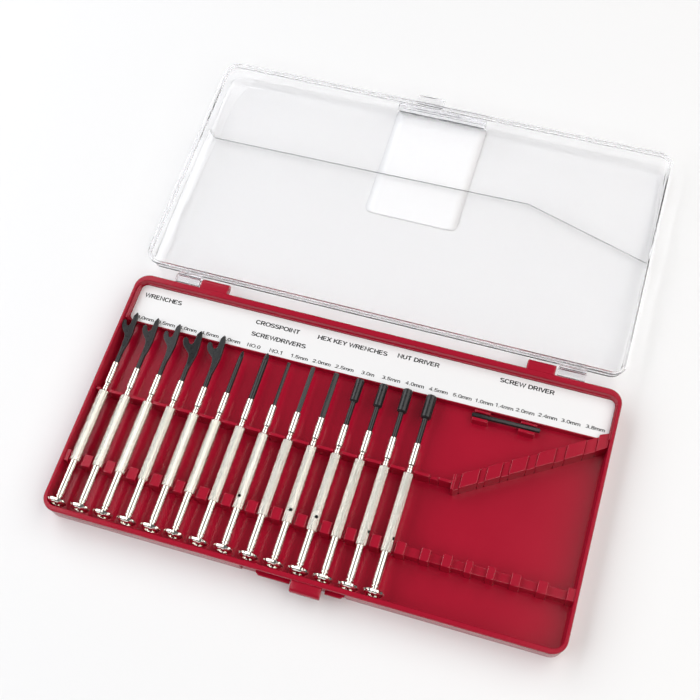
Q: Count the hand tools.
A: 14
